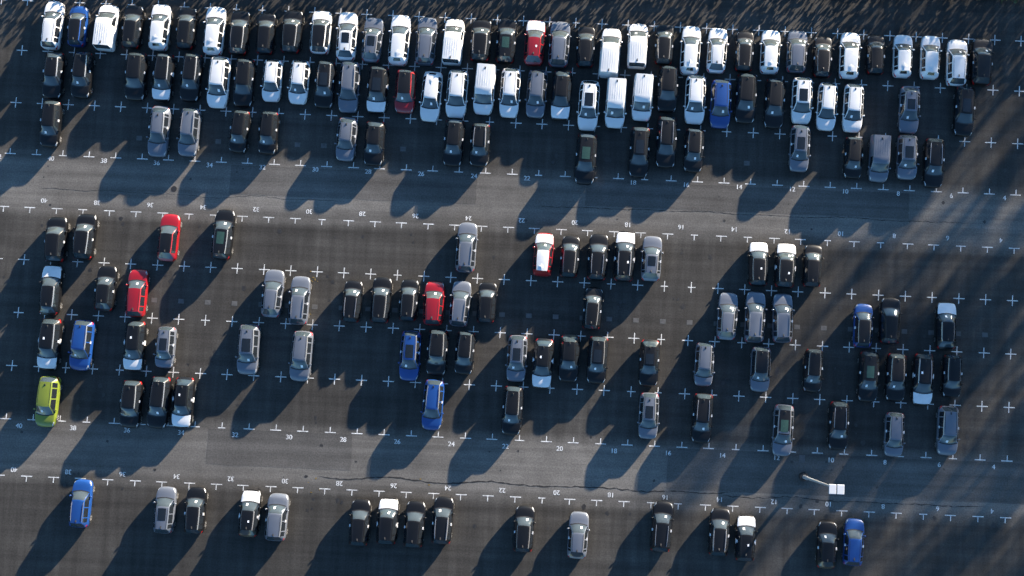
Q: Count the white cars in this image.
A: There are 31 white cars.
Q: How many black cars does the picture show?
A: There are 86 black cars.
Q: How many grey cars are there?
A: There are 34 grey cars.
